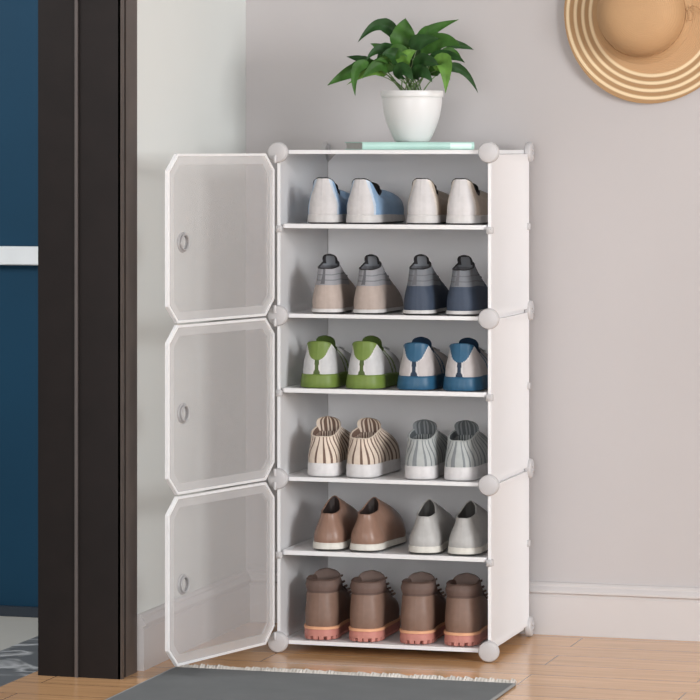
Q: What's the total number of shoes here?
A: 24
